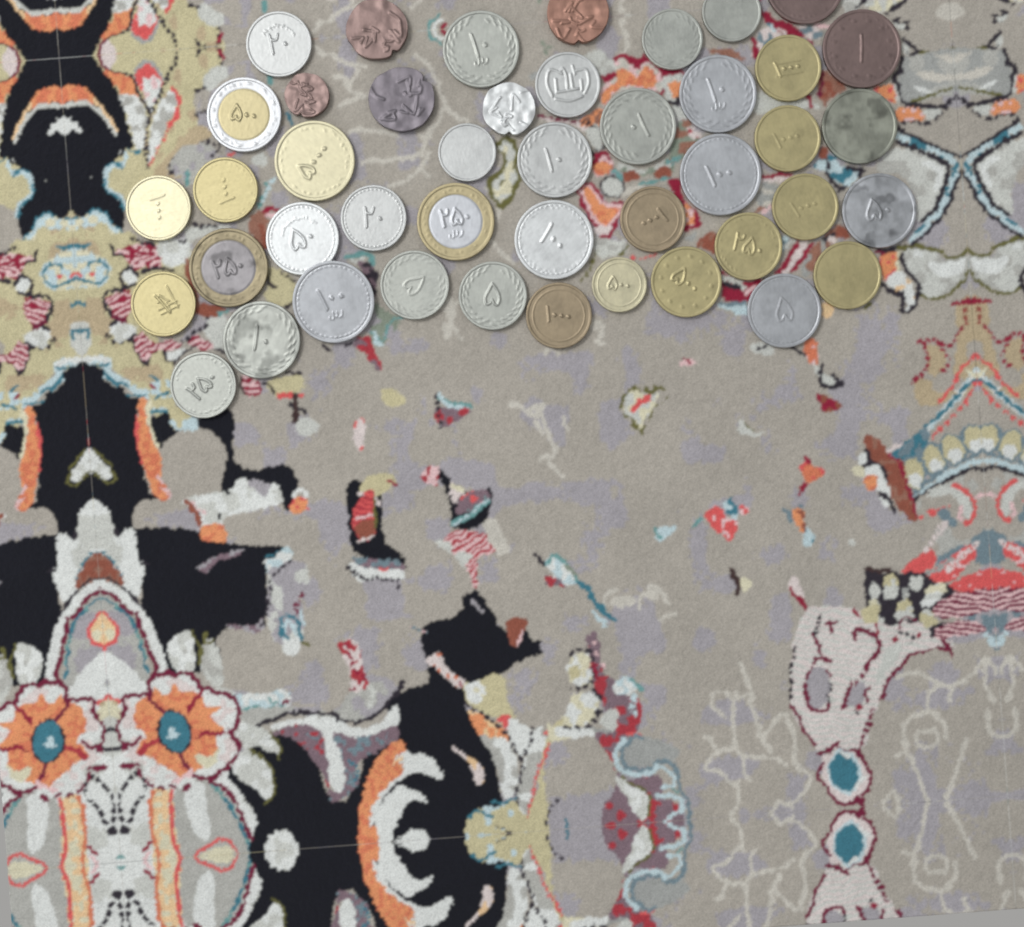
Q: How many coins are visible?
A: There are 44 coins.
